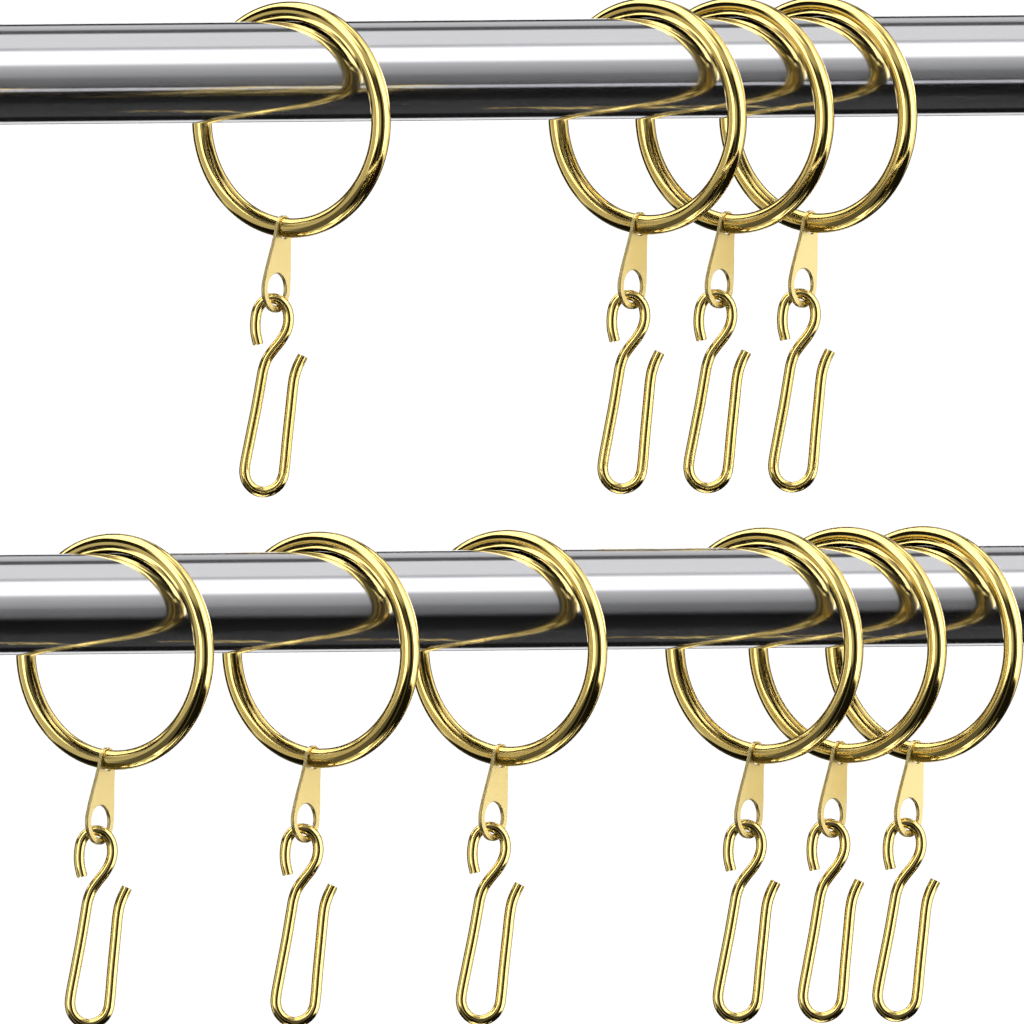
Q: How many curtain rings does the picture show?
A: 10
